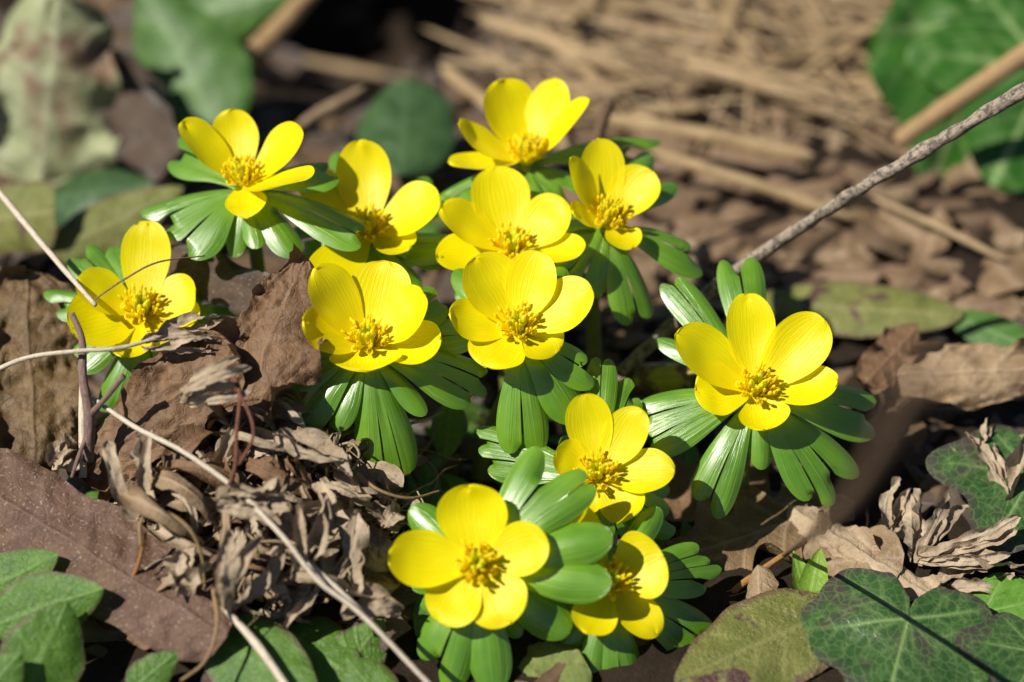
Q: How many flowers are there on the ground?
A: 12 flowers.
